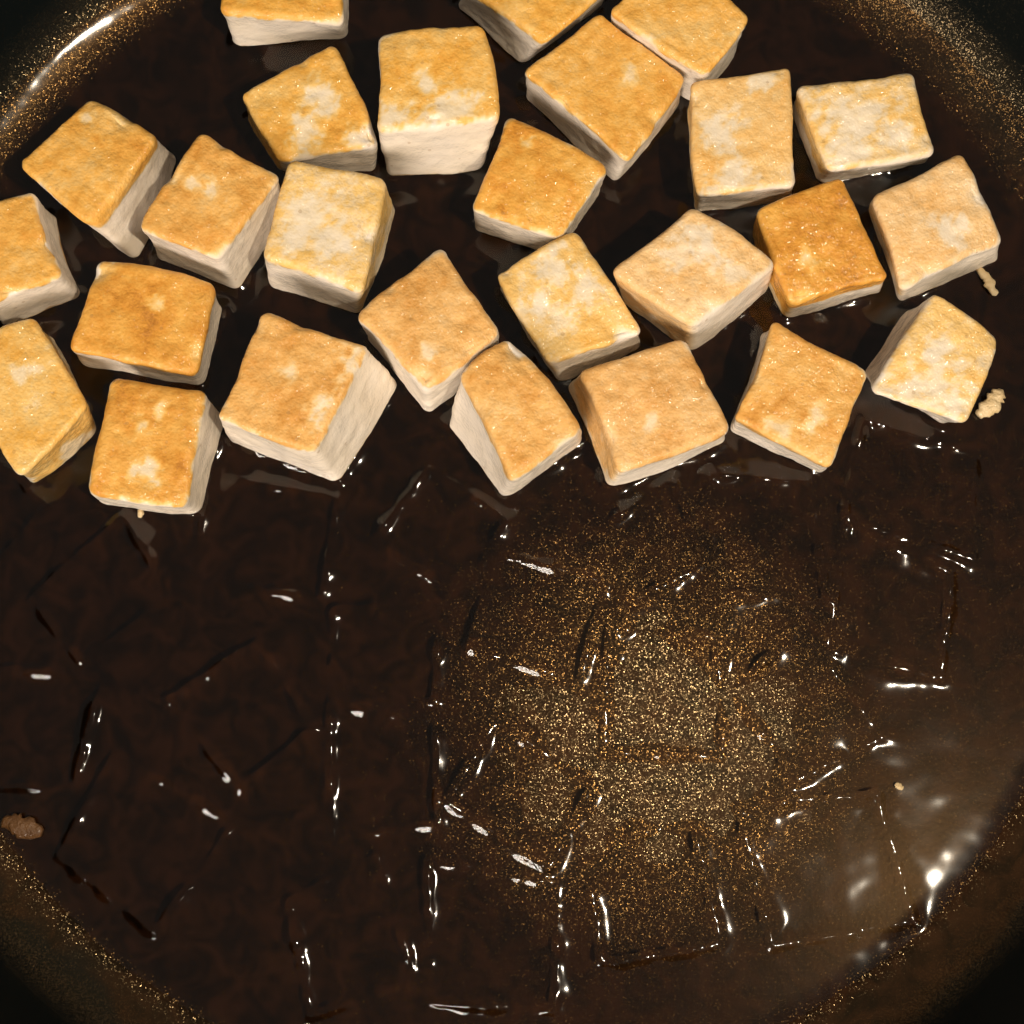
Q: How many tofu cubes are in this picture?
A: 26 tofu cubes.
